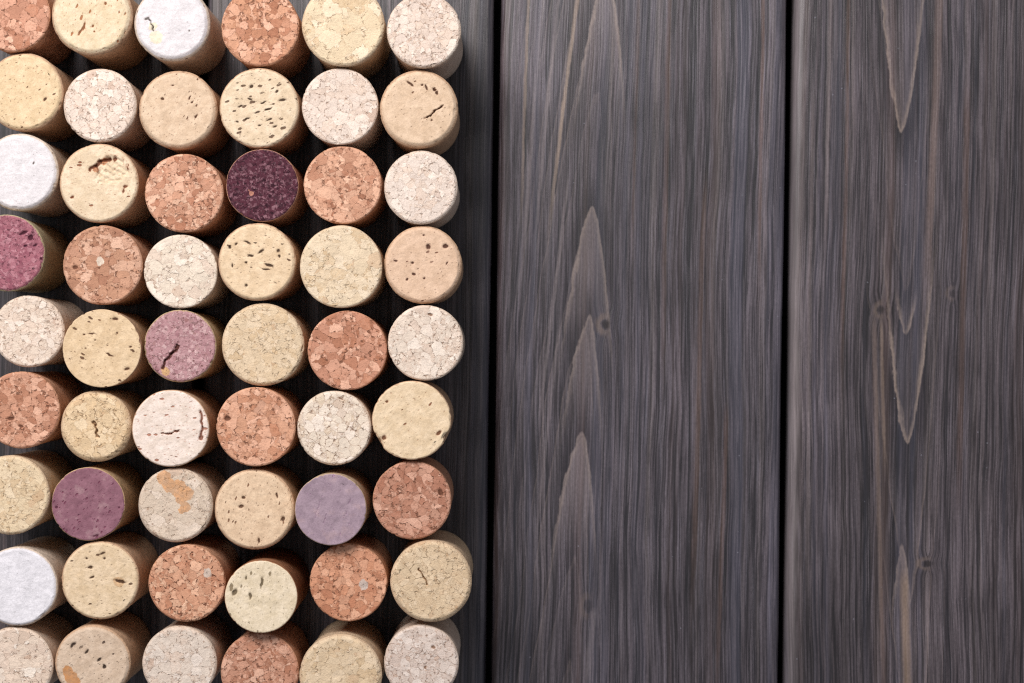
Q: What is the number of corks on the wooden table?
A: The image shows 54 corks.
